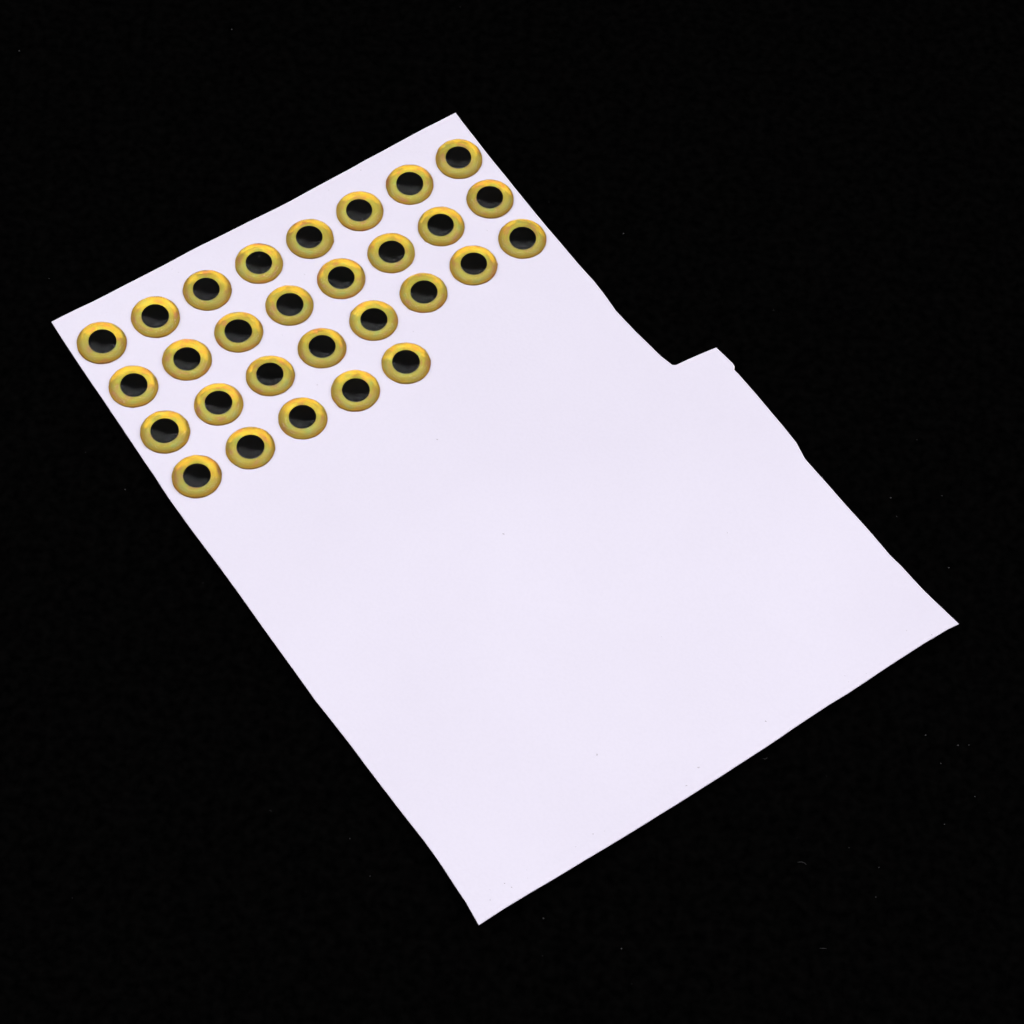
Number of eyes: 29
